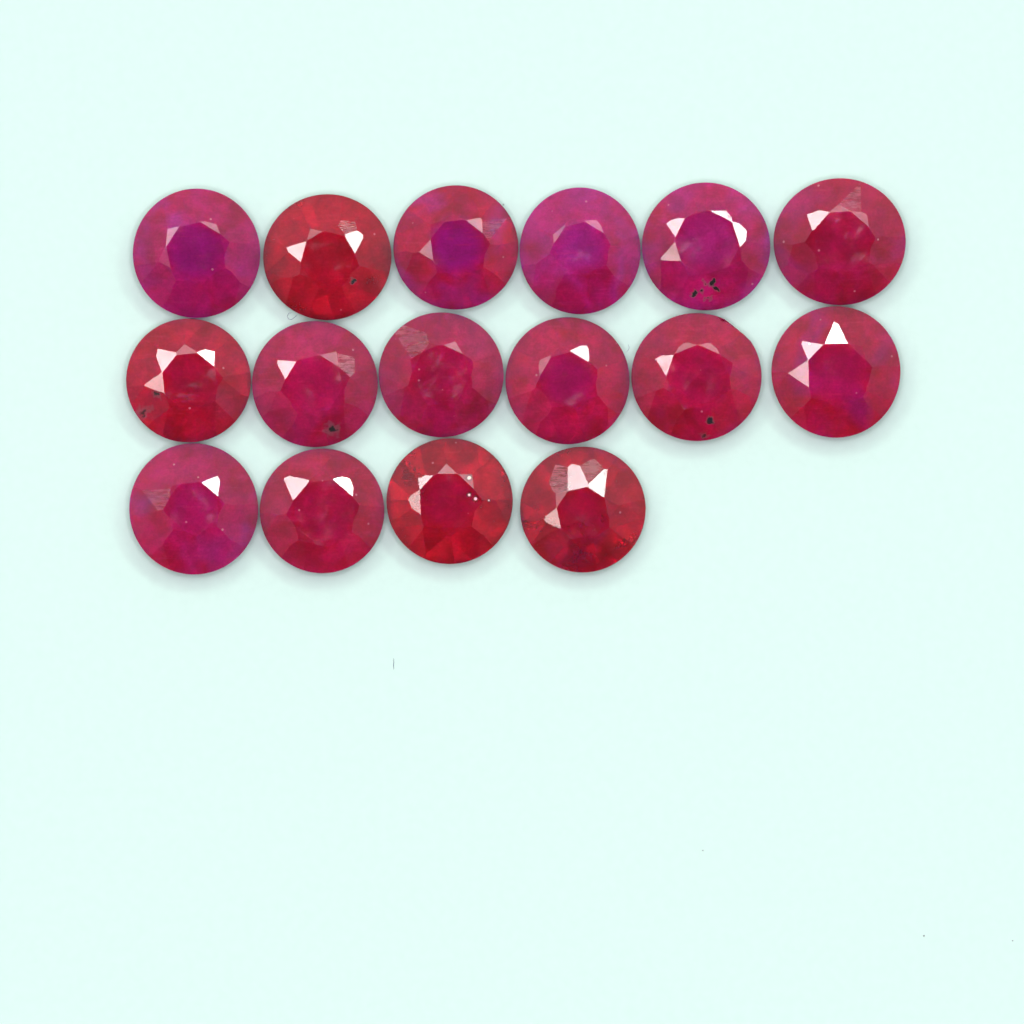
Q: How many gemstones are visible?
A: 16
